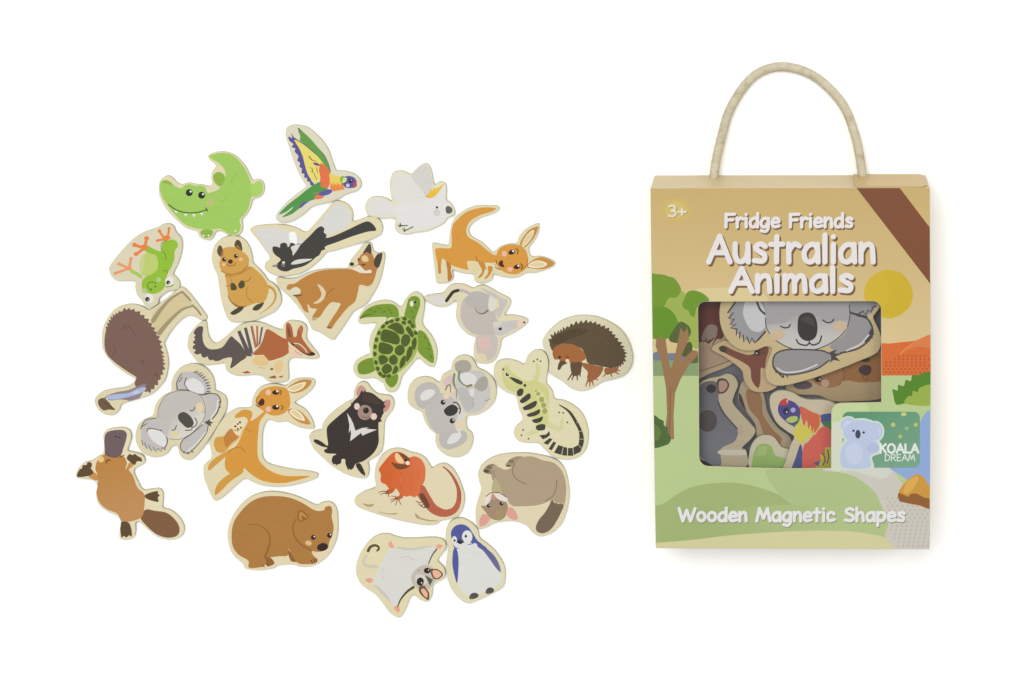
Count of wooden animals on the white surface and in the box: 32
